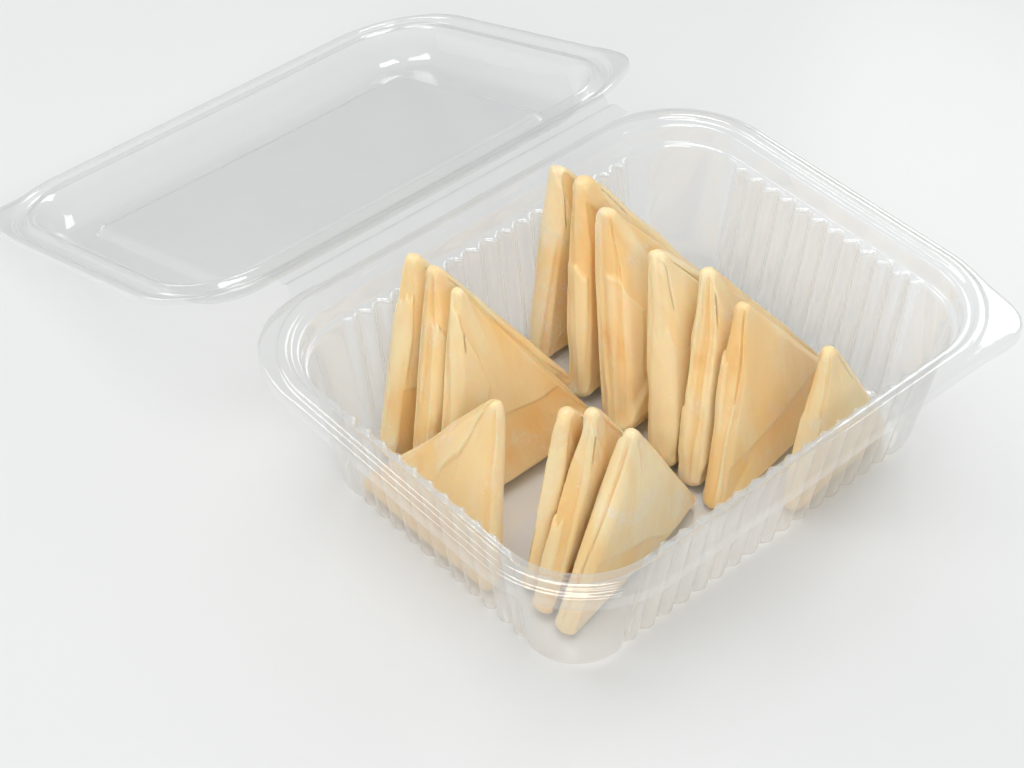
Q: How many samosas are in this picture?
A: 14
